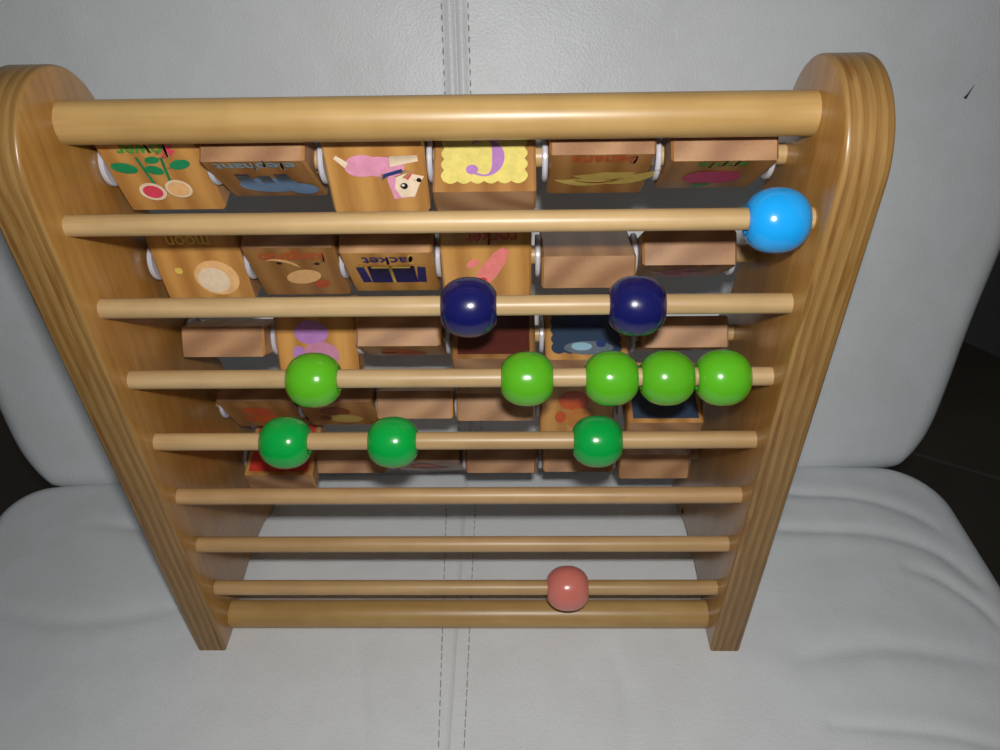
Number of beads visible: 12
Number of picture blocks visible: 30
